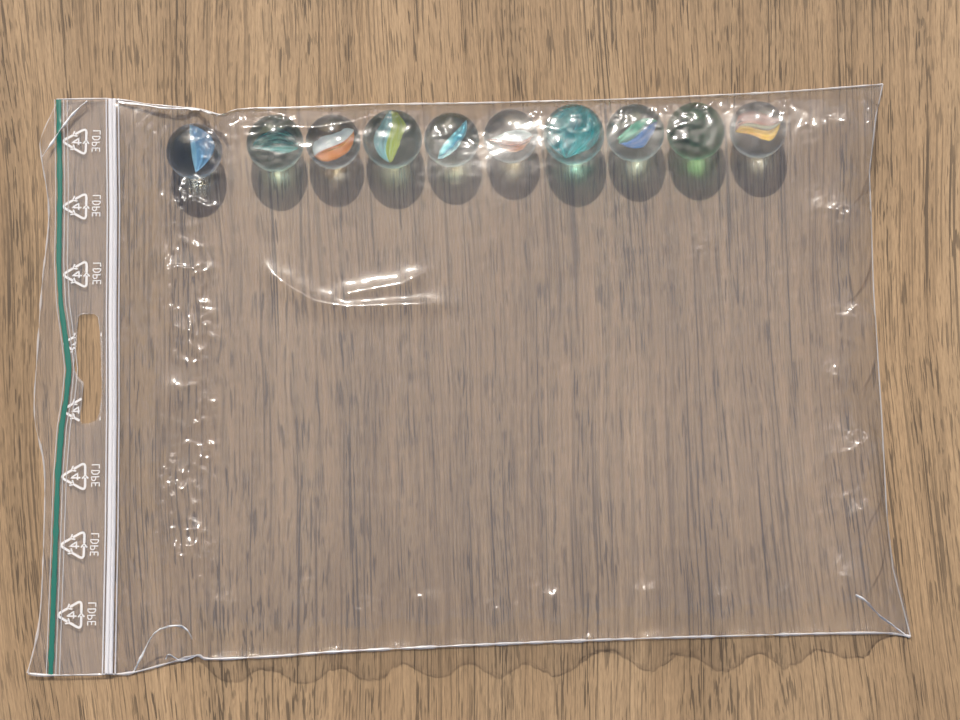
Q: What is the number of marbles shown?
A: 10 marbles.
